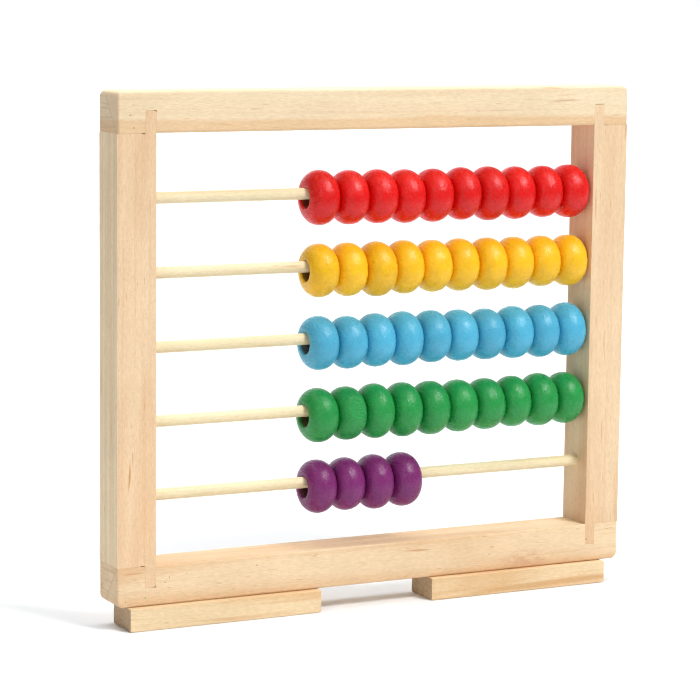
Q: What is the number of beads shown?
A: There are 44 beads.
